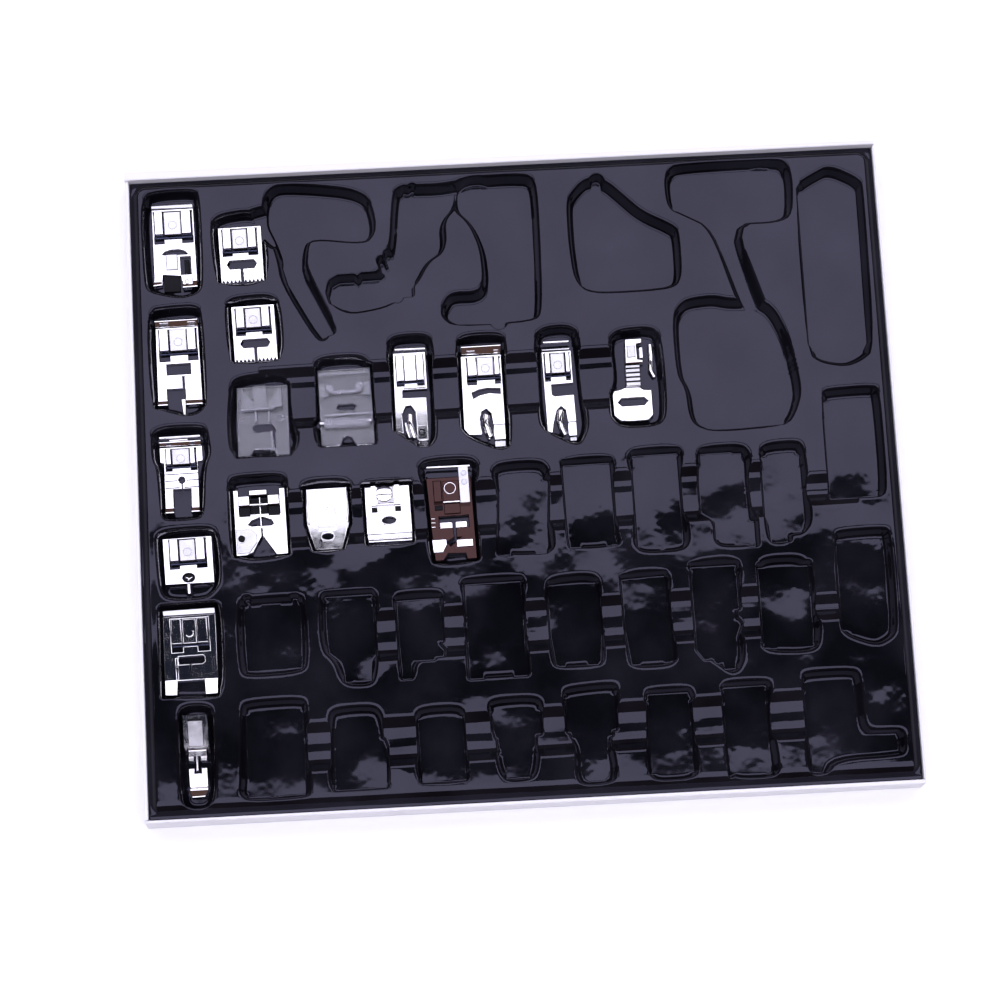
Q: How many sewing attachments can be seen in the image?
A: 18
